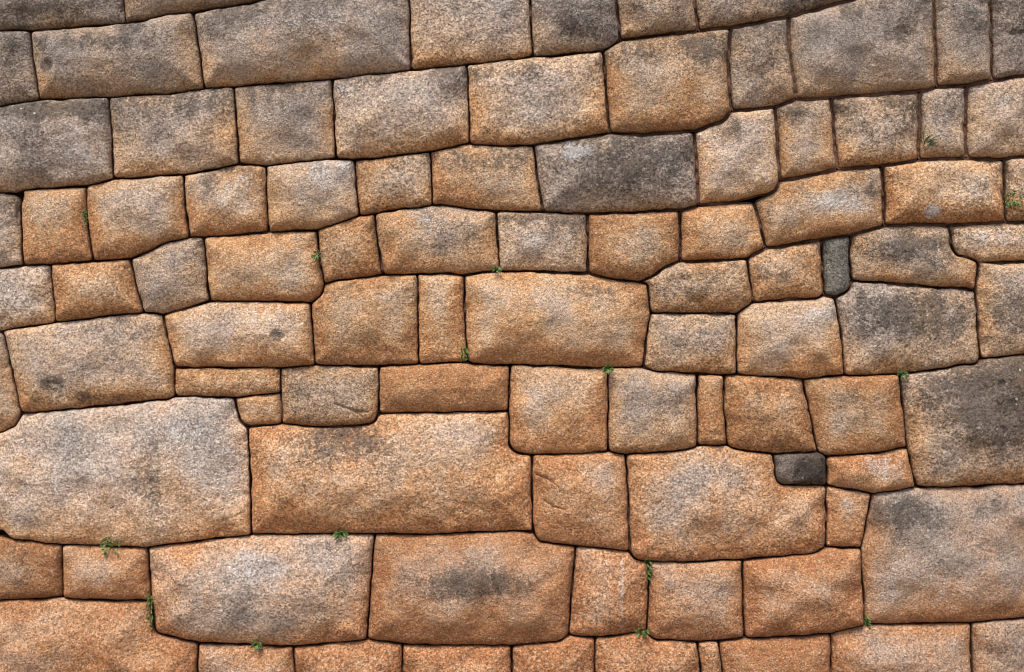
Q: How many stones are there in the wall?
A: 94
